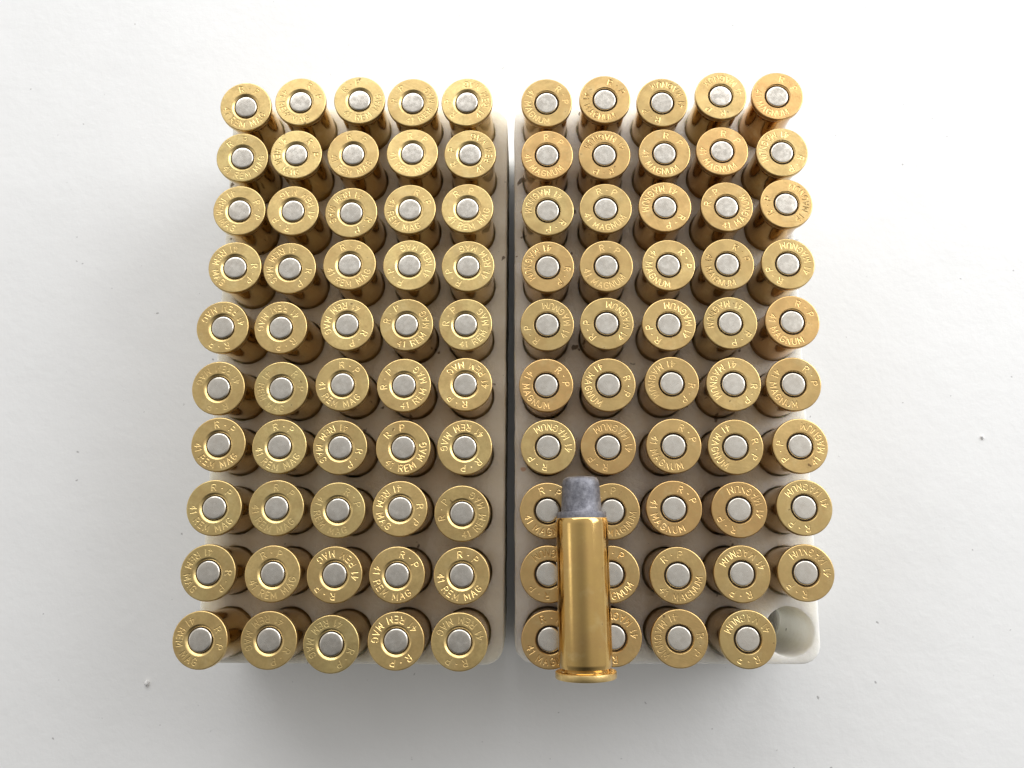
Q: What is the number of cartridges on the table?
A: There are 100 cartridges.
